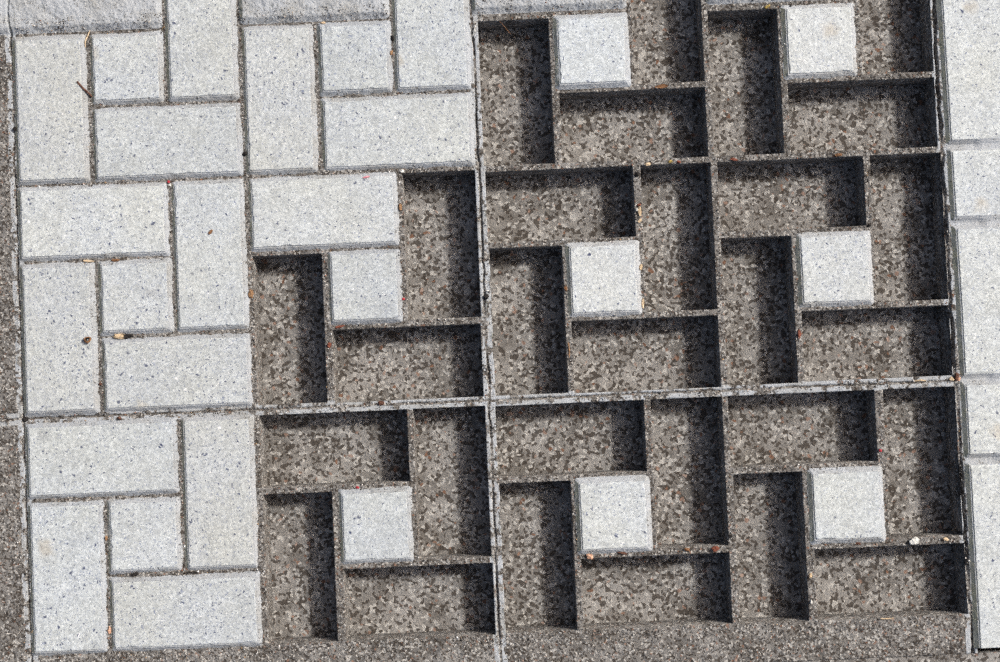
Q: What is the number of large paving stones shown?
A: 15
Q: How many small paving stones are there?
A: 12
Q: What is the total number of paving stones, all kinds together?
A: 27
